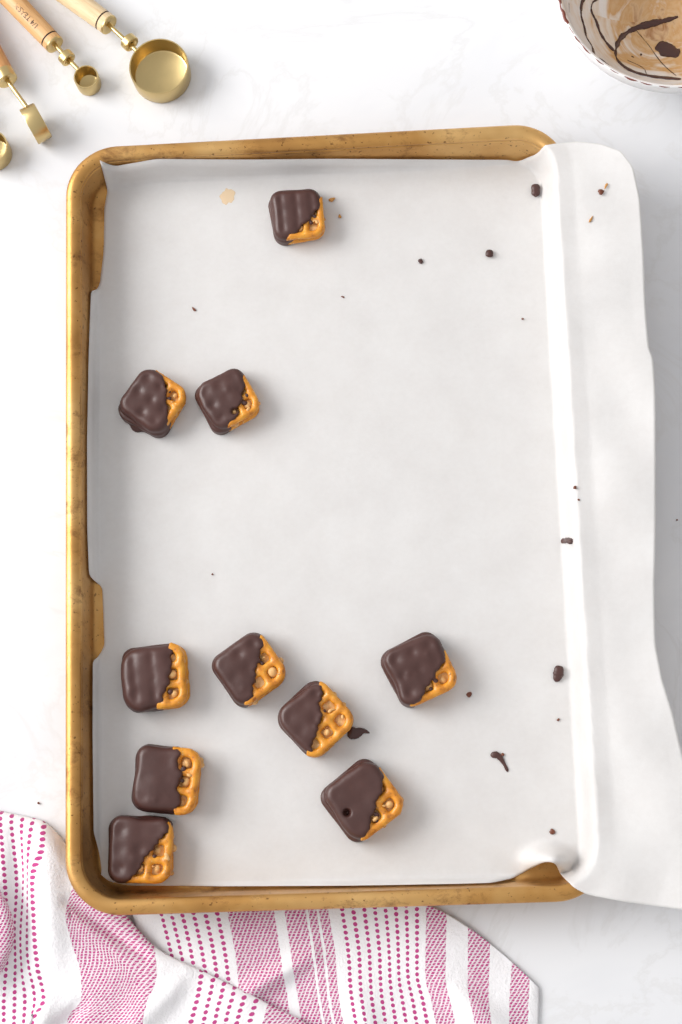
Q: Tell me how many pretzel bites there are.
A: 10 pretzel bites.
